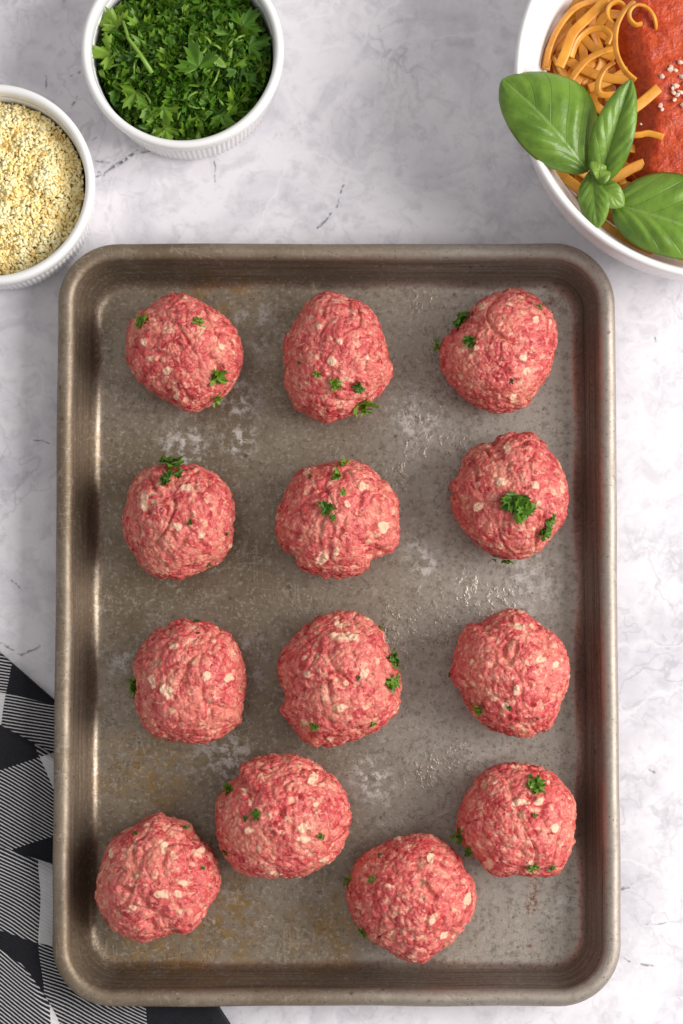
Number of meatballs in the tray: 13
